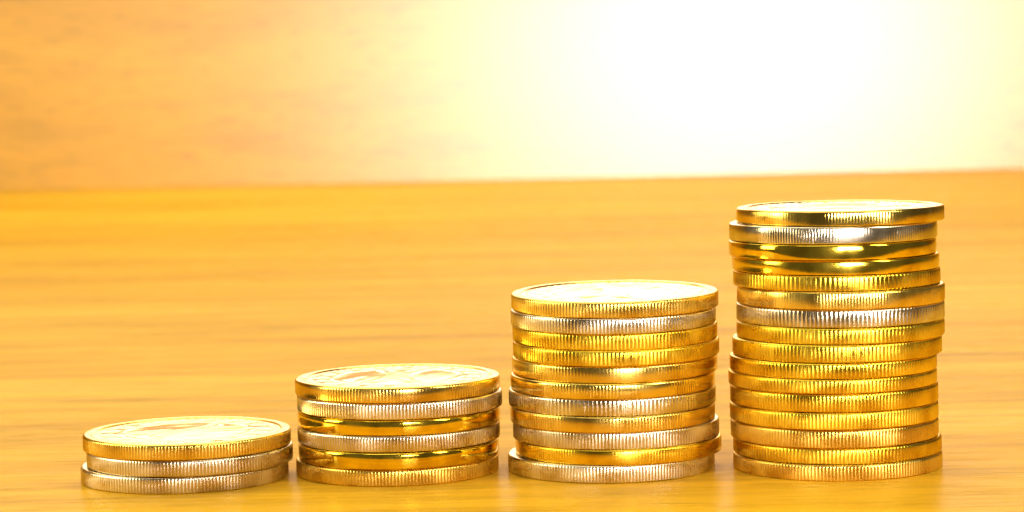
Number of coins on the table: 36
